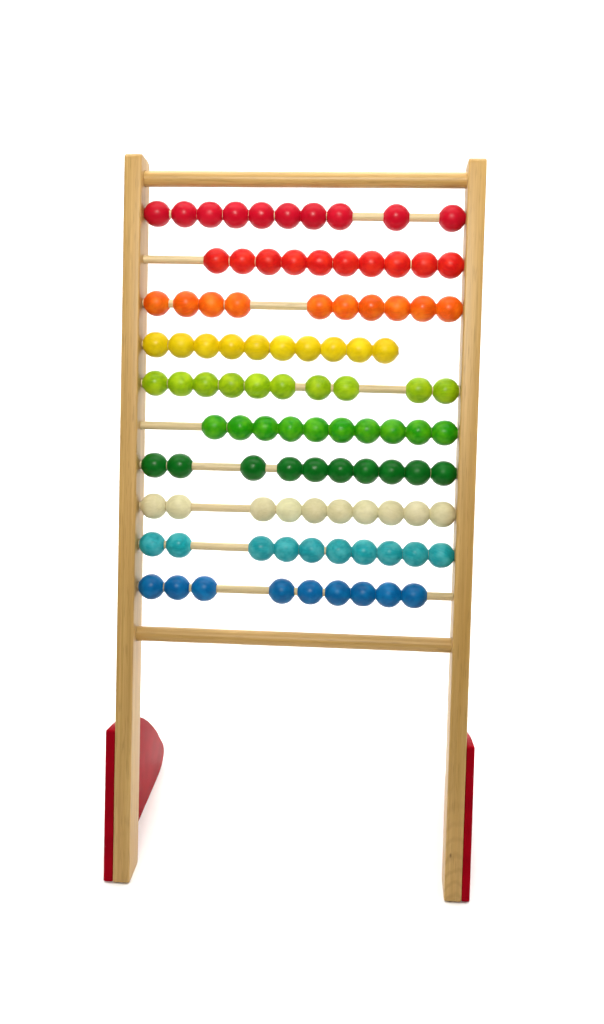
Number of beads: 99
